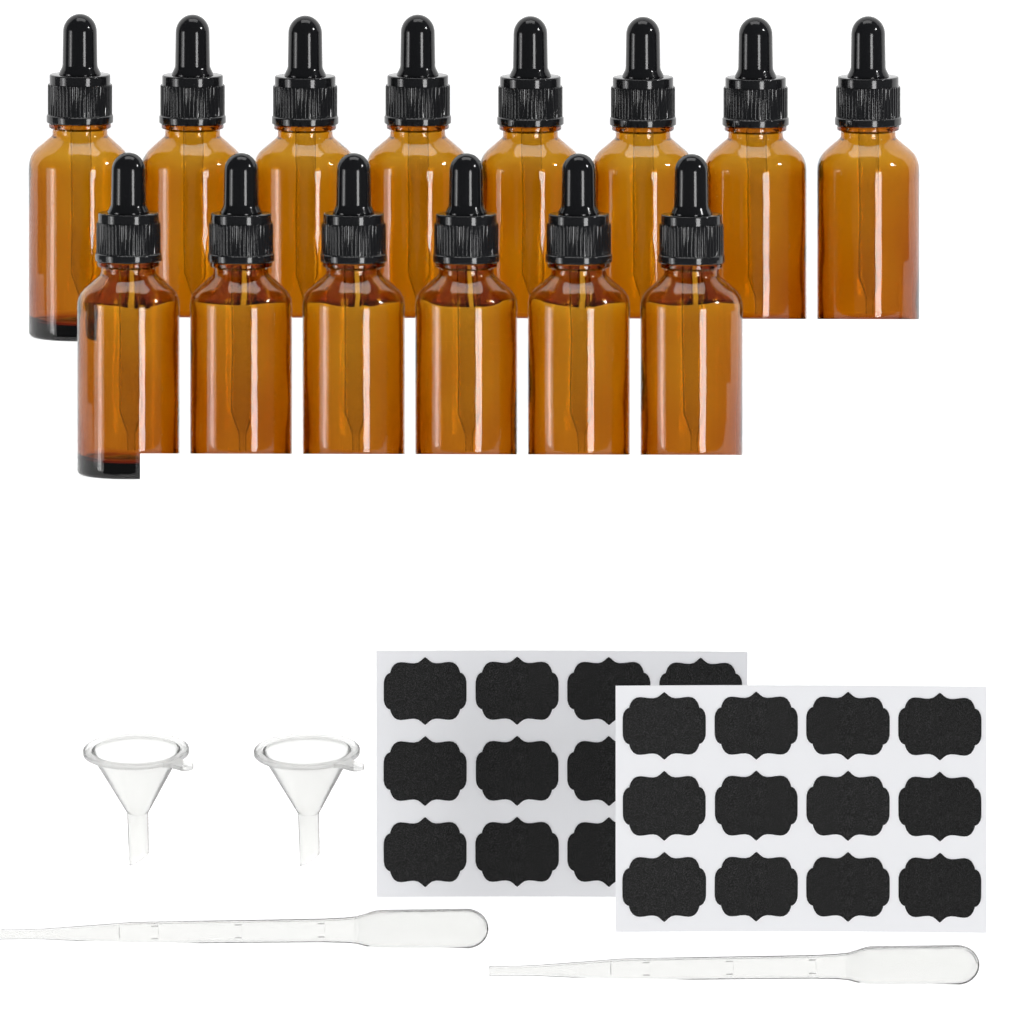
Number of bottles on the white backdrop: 14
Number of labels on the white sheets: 22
